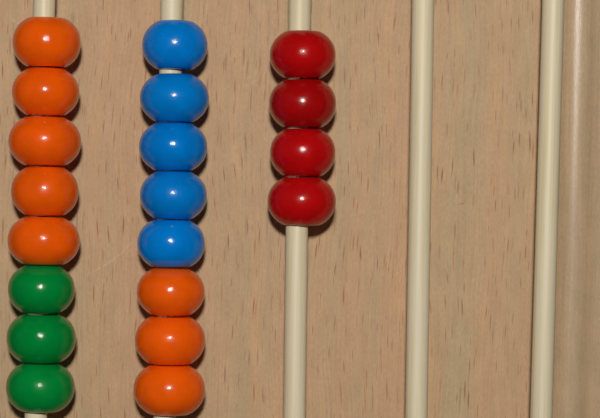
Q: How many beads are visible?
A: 20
